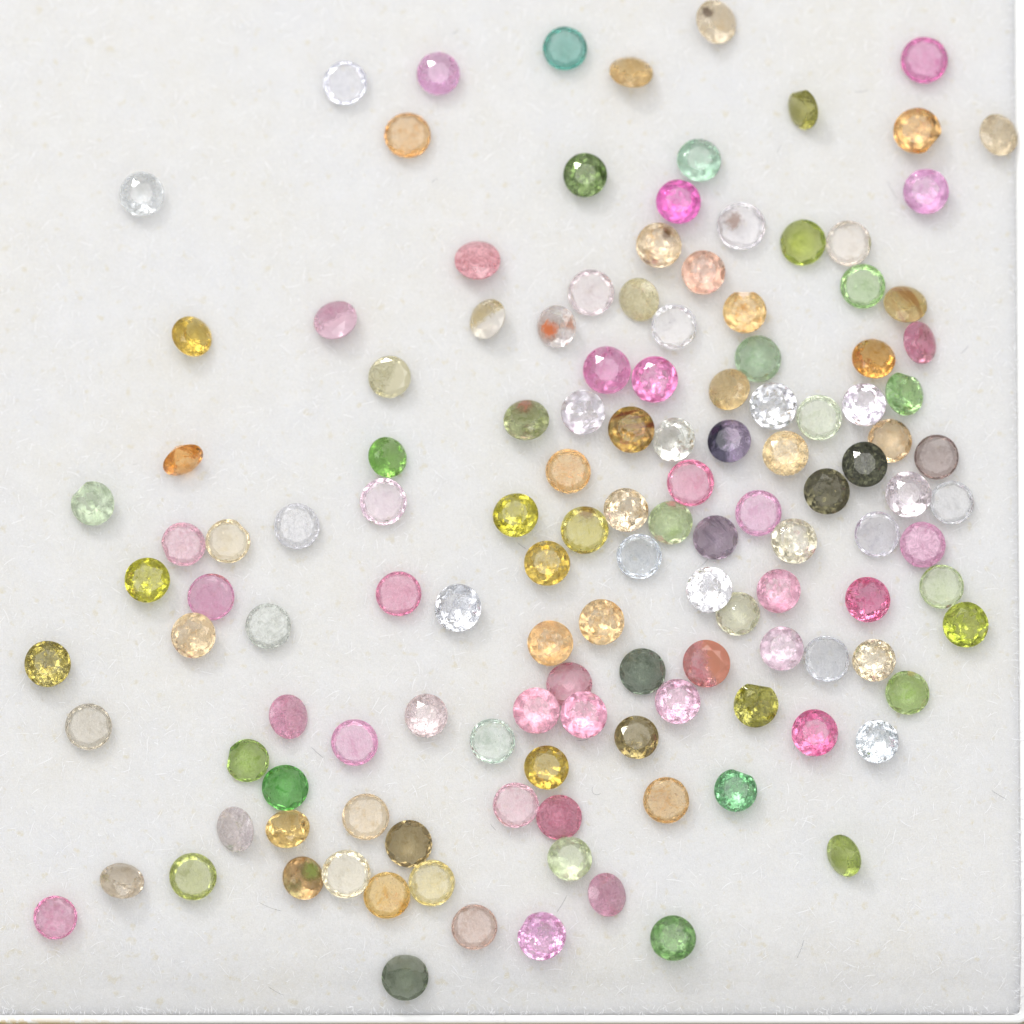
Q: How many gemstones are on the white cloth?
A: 133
